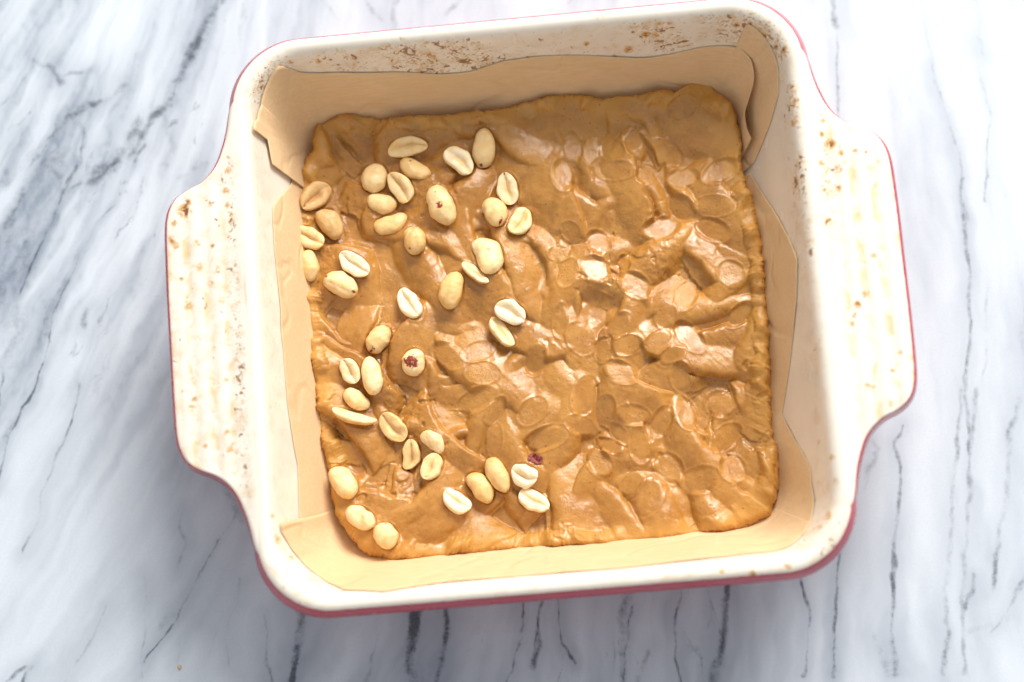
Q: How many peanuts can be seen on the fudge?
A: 43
